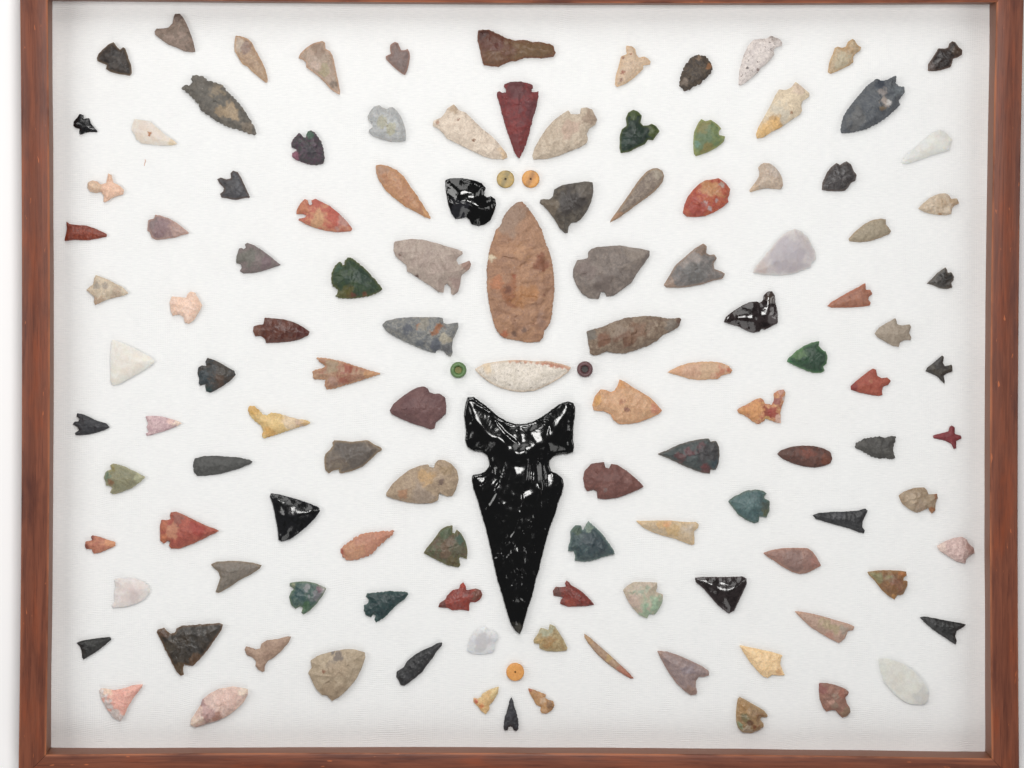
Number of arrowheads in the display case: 119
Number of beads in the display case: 5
